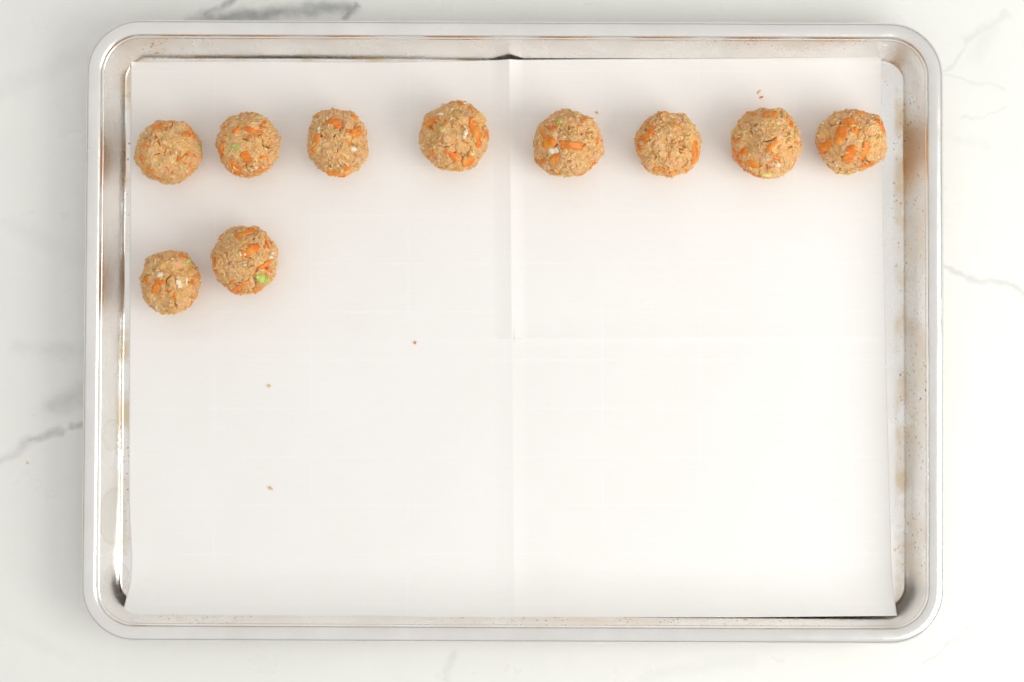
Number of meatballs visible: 10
